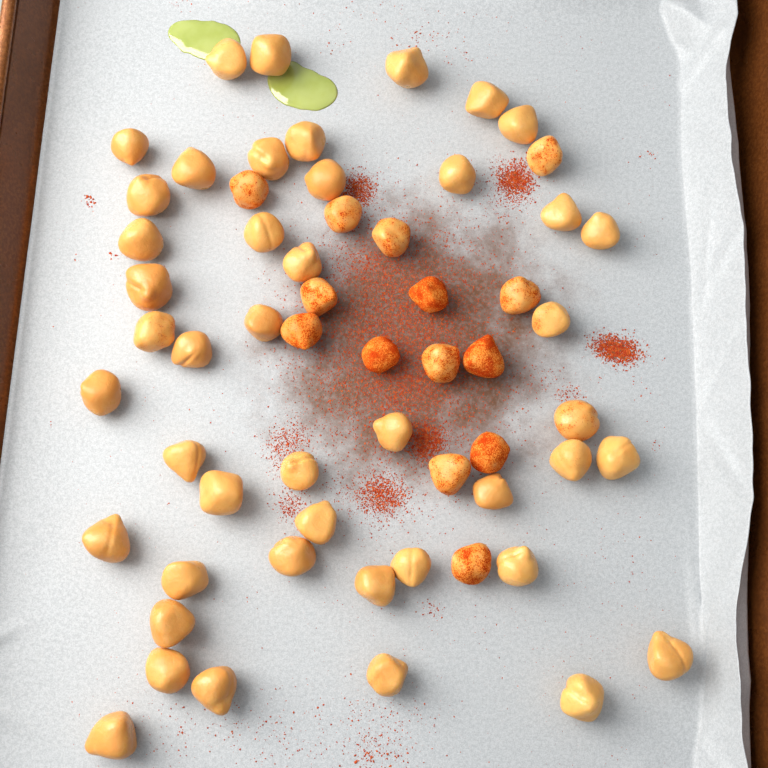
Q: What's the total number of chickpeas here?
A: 59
